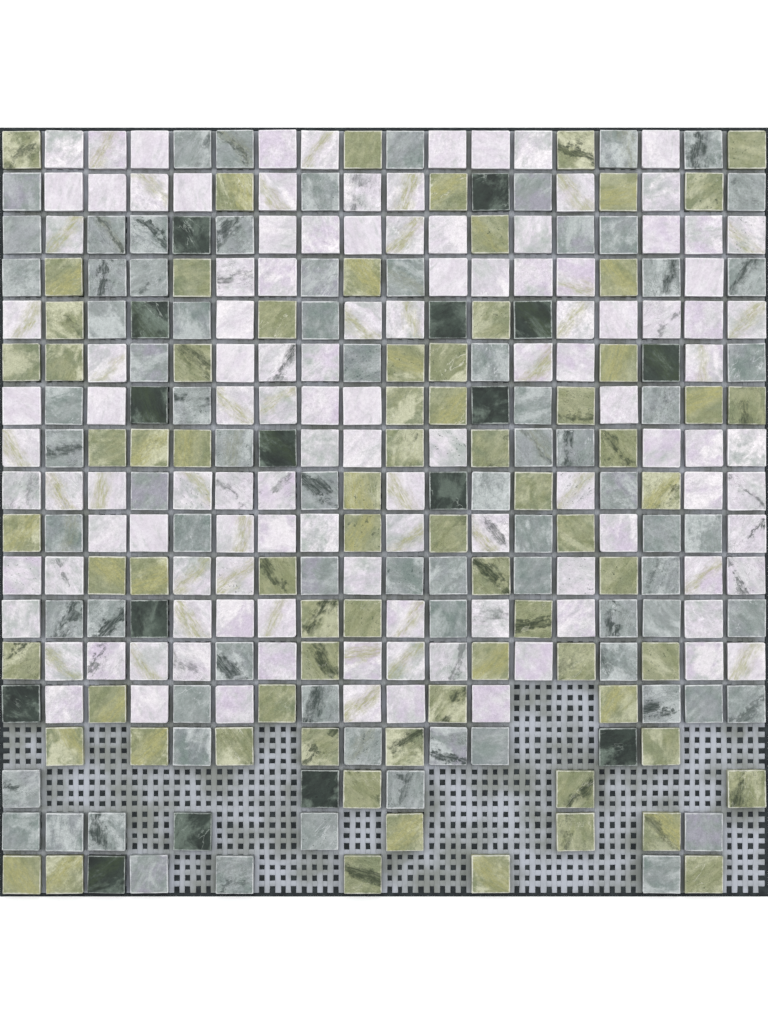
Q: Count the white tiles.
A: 117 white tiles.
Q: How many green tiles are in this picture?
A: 74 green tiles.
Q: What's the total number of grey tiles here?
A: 78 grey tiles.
